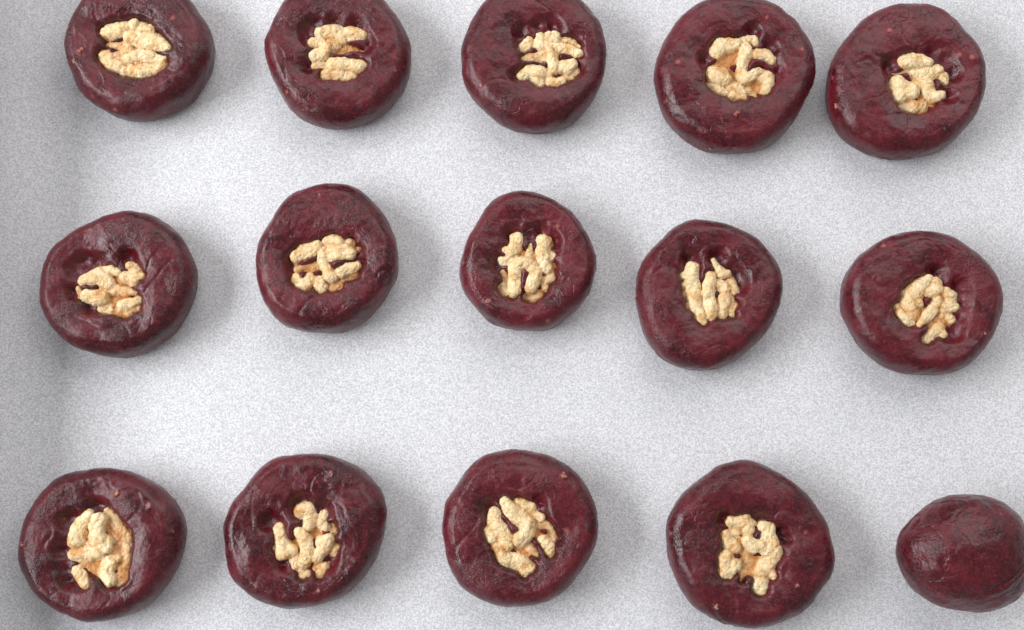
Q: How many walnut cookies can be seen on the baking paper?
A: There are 14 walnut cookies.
